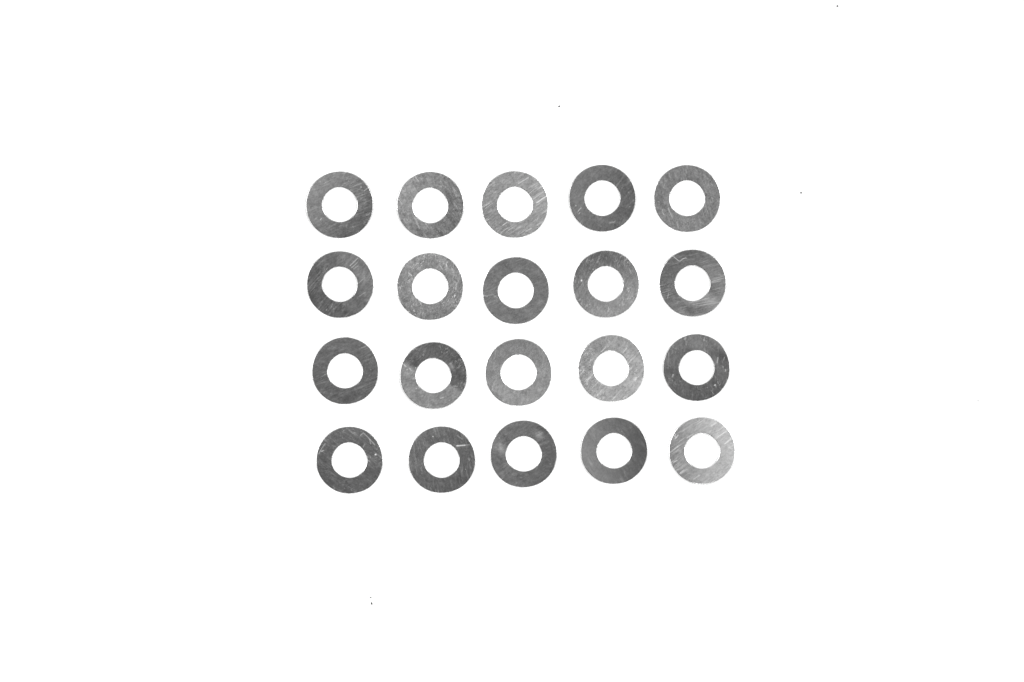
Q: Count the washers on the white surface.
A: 20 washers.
